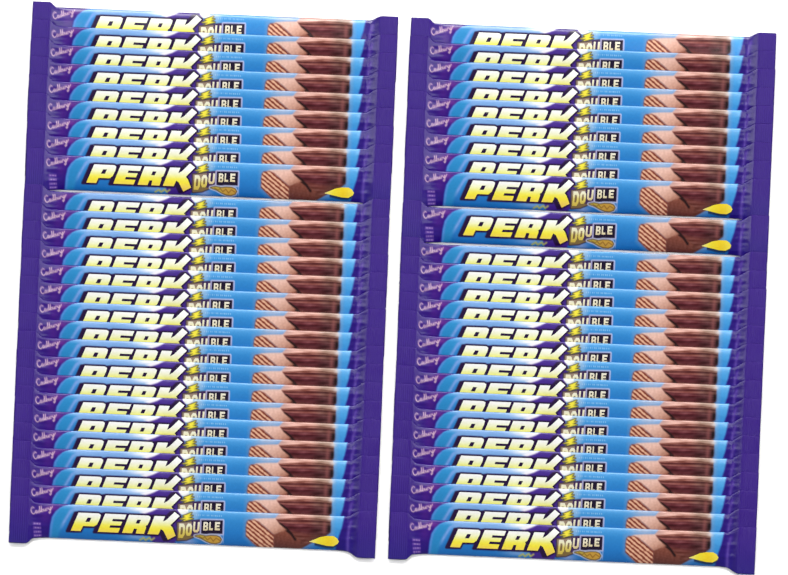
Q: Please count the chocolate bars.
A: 53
